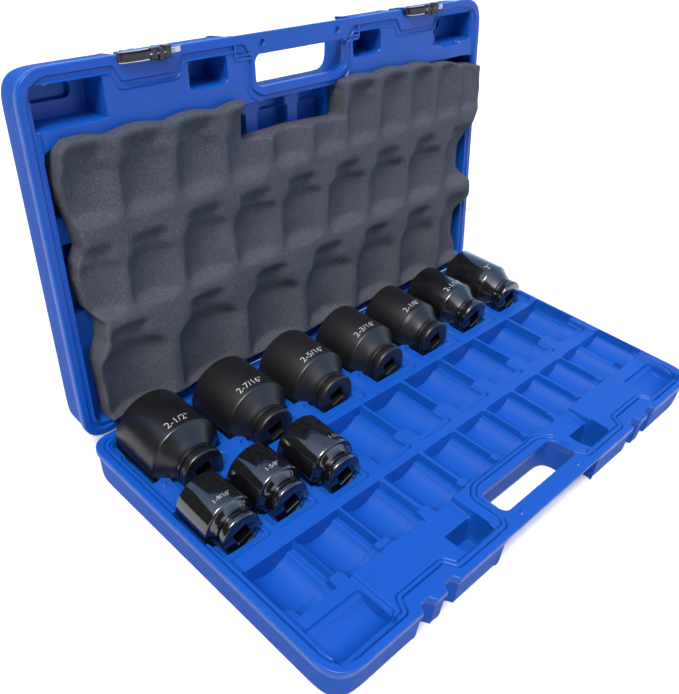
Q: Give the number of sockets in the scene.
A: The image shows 10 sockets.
